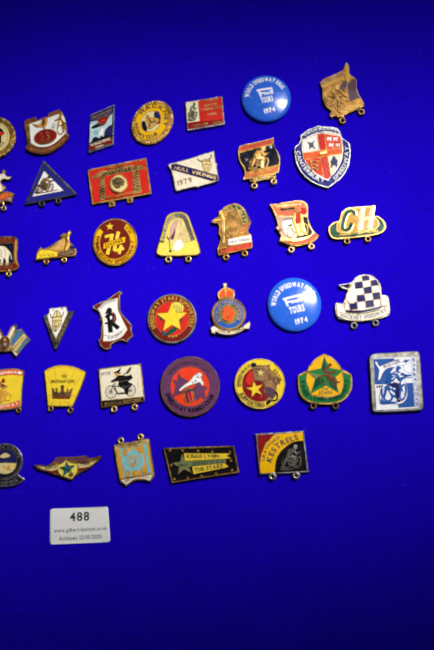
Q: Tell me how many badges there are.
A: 39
